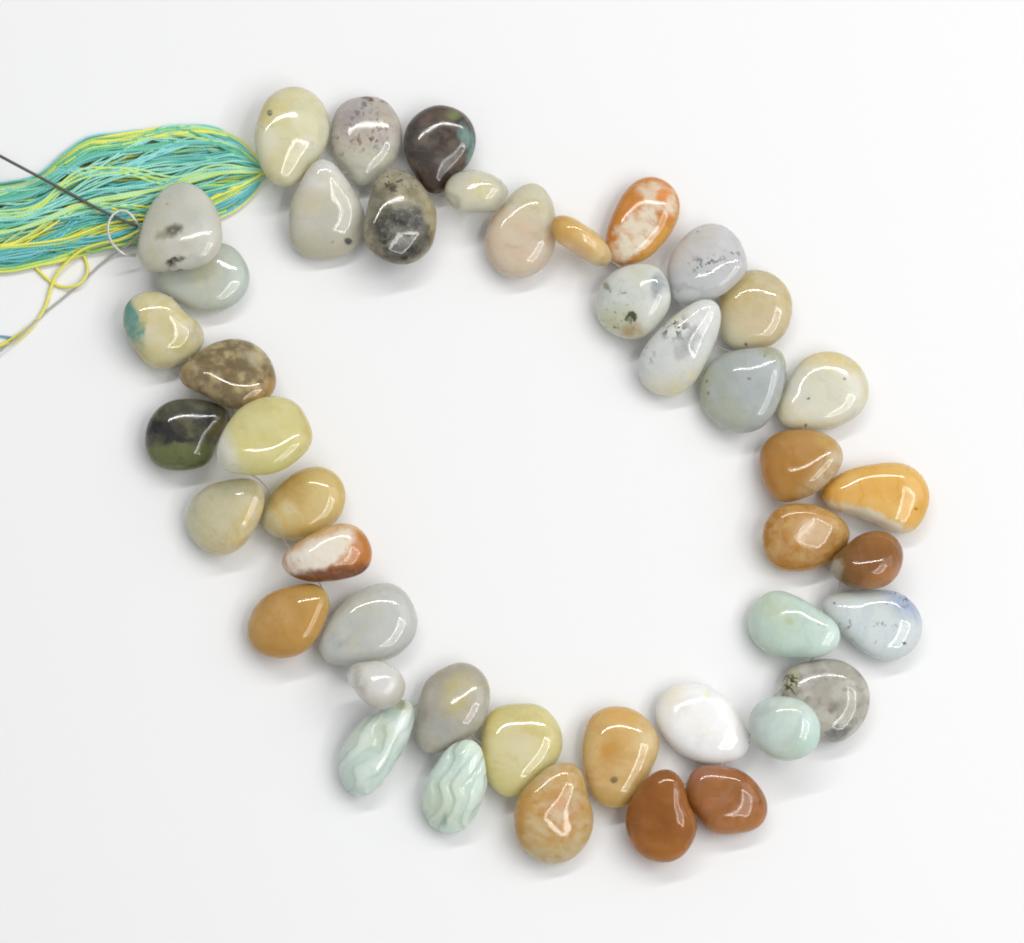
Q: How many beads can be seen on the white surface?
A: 44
